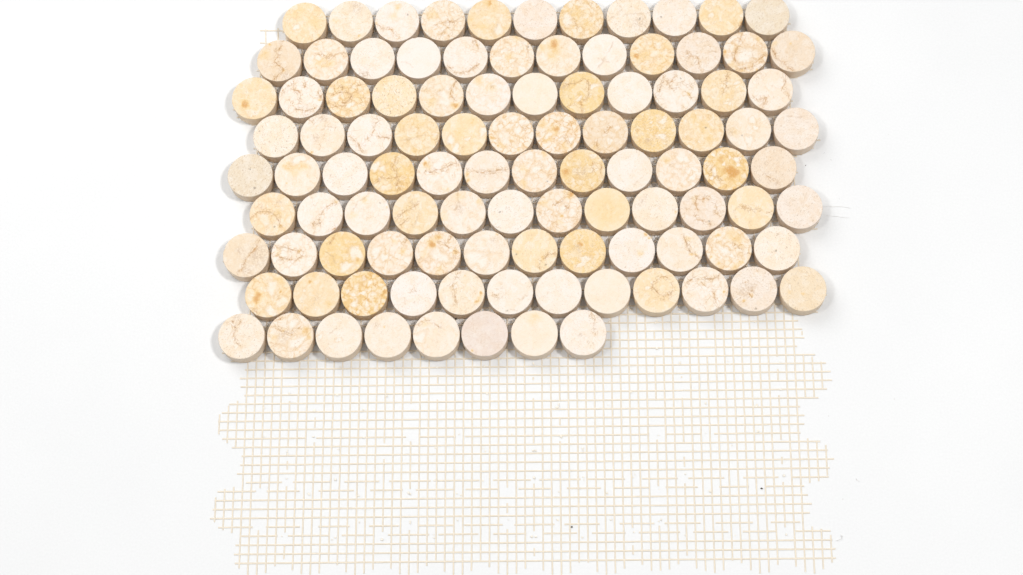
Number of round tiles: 103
